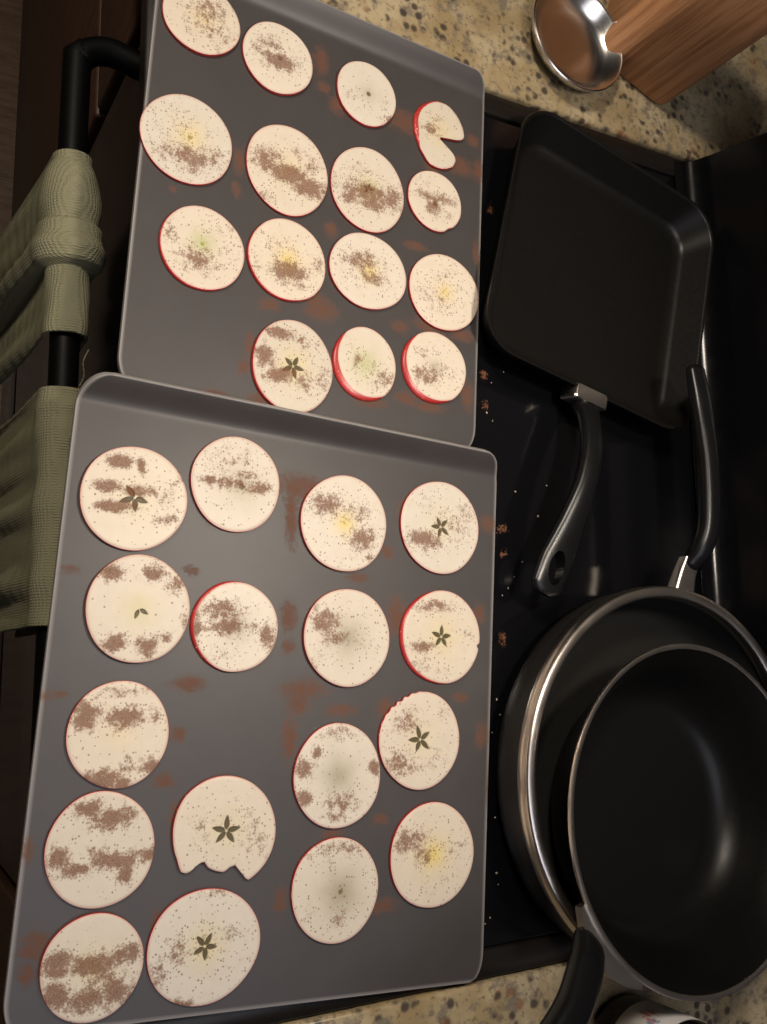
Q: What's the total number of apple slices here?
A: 32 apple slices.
